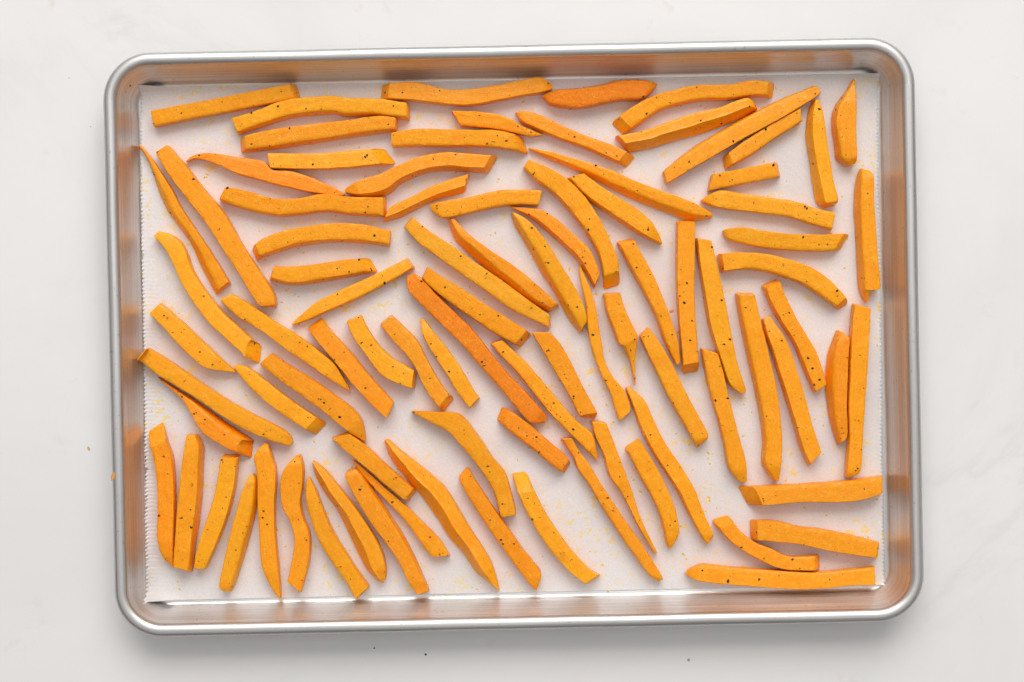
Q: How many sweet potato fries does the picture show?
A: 88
